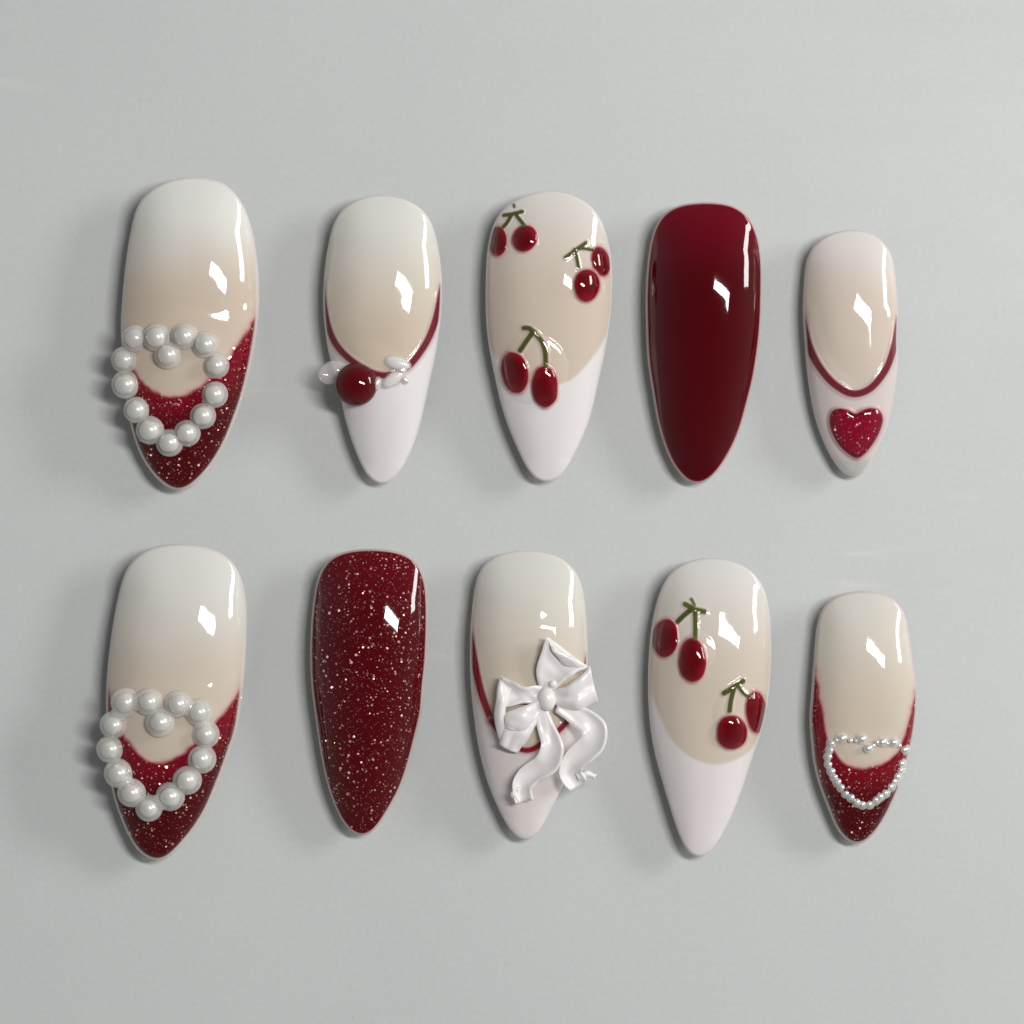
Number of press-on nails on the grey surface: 10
